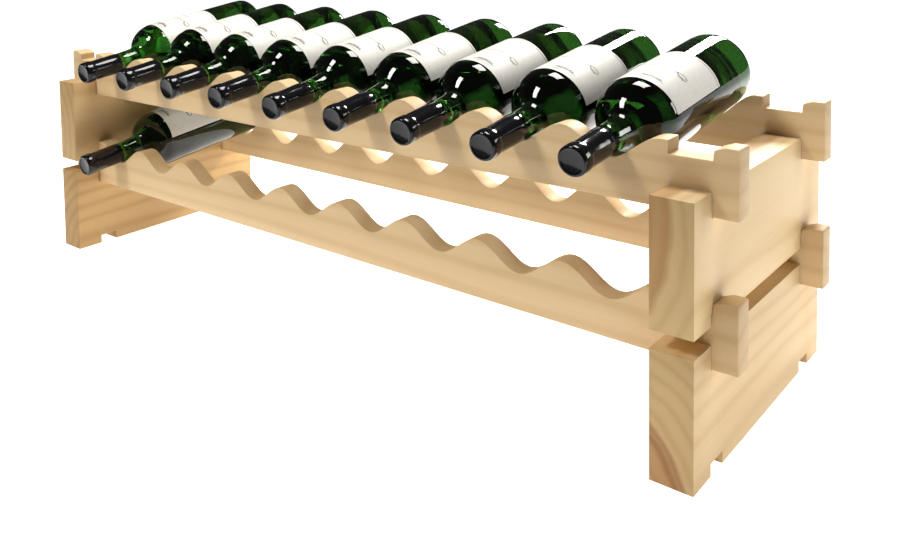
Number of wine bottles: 10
